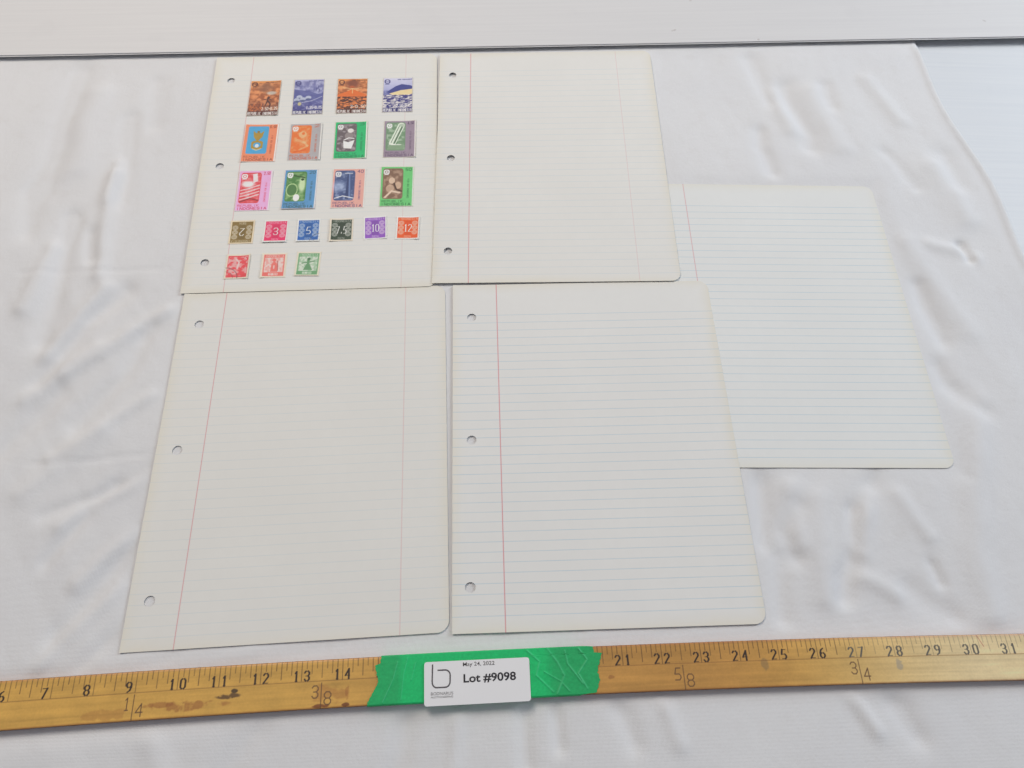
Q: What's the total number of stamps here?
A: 21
